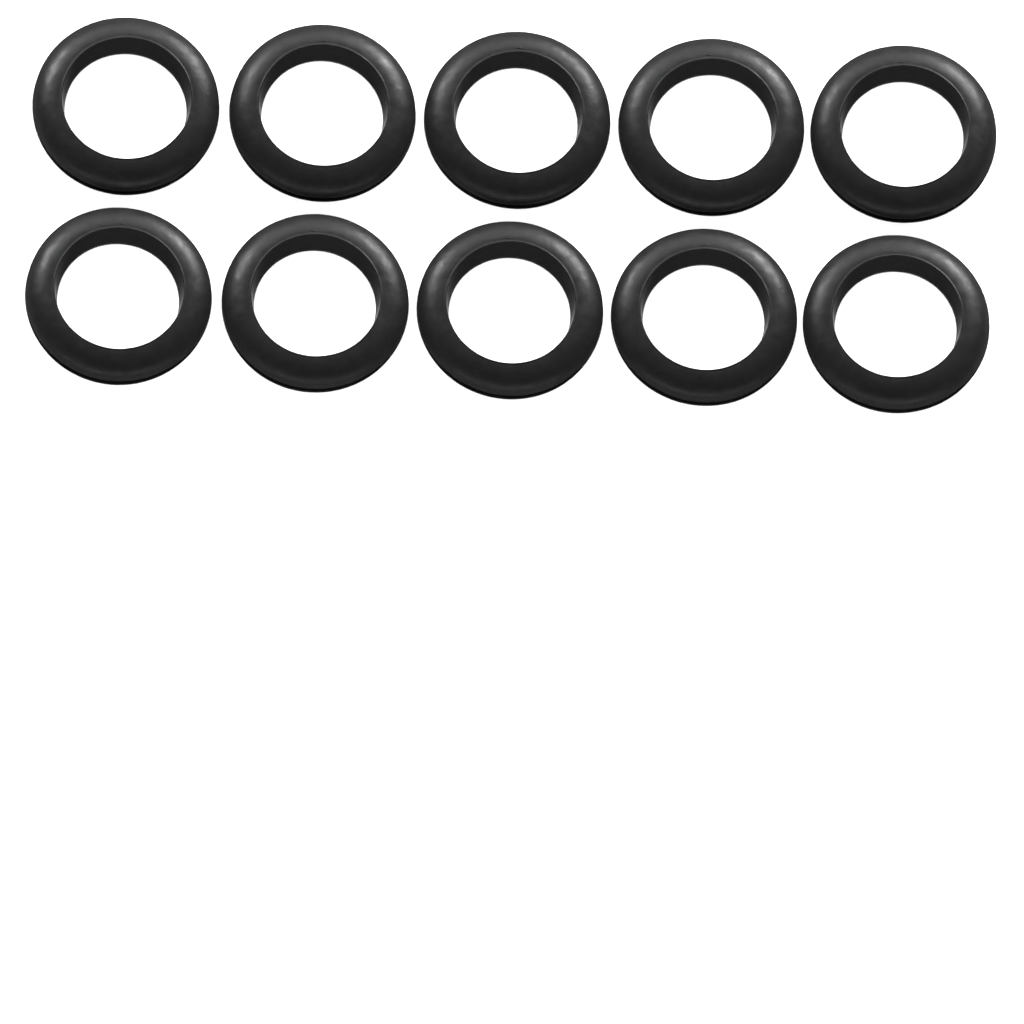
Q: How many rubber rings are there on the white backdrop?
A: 10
